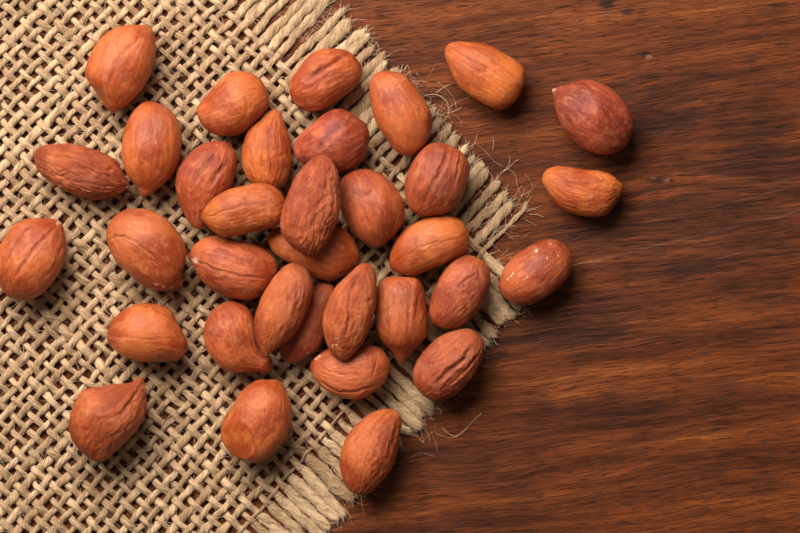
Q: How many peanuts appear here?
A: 34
